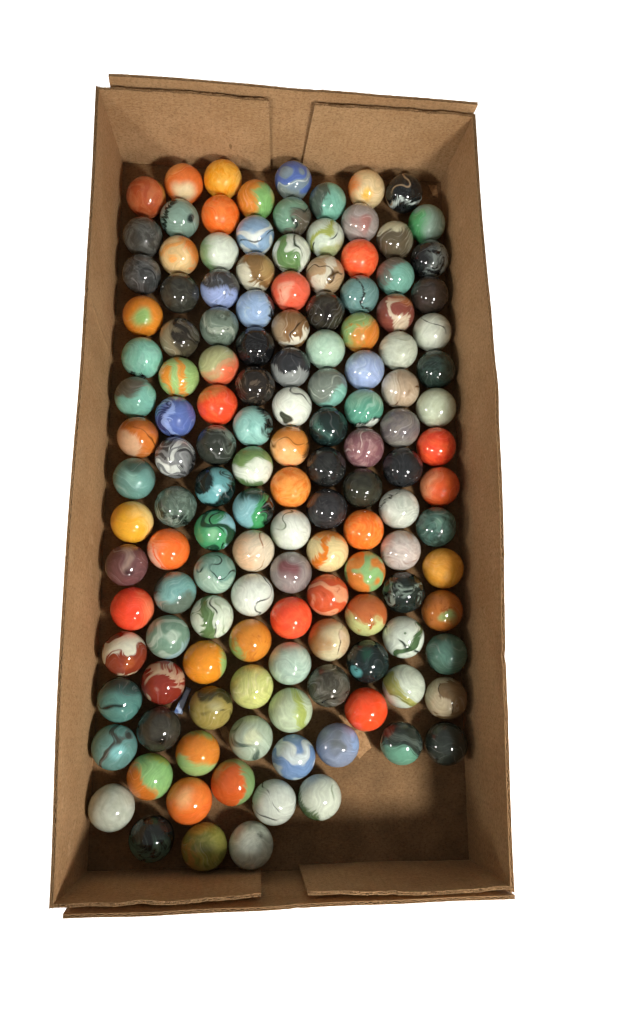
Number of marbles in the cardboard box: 137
